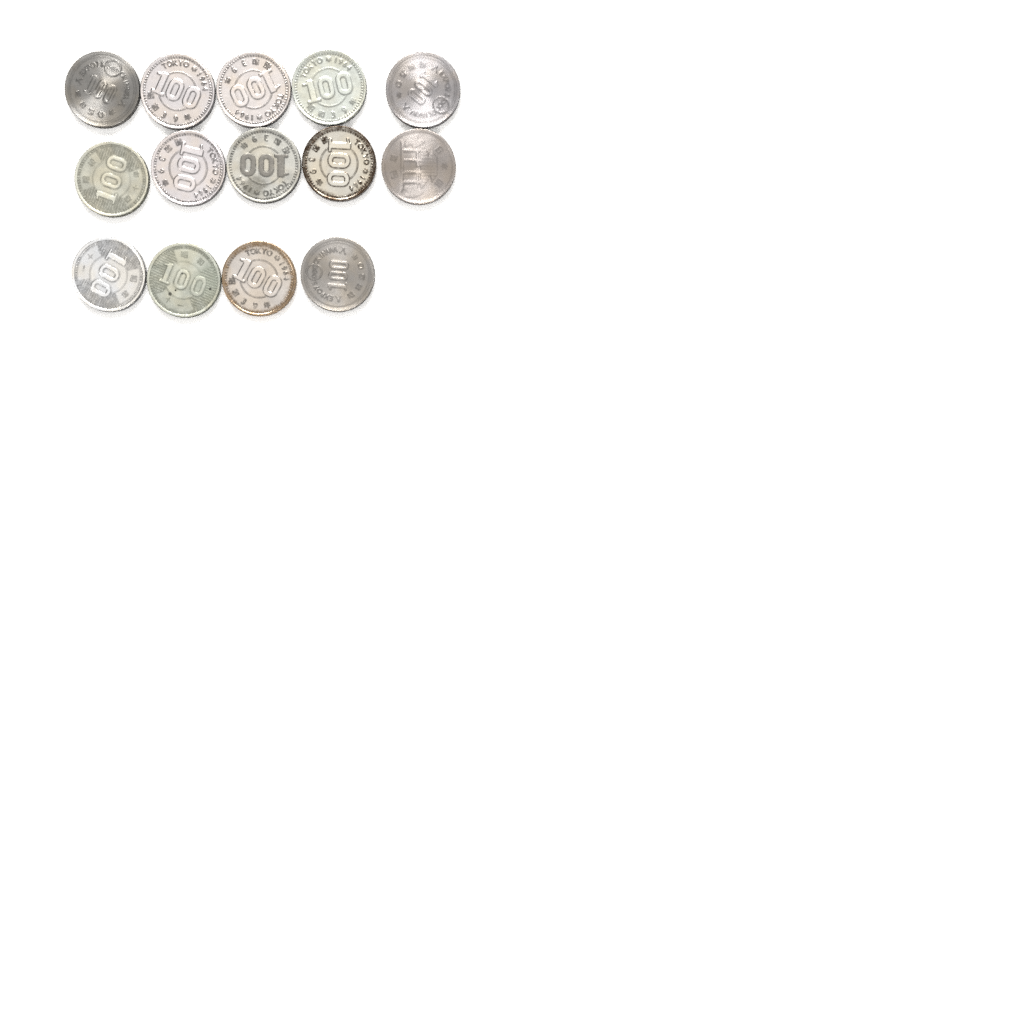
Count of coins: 14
